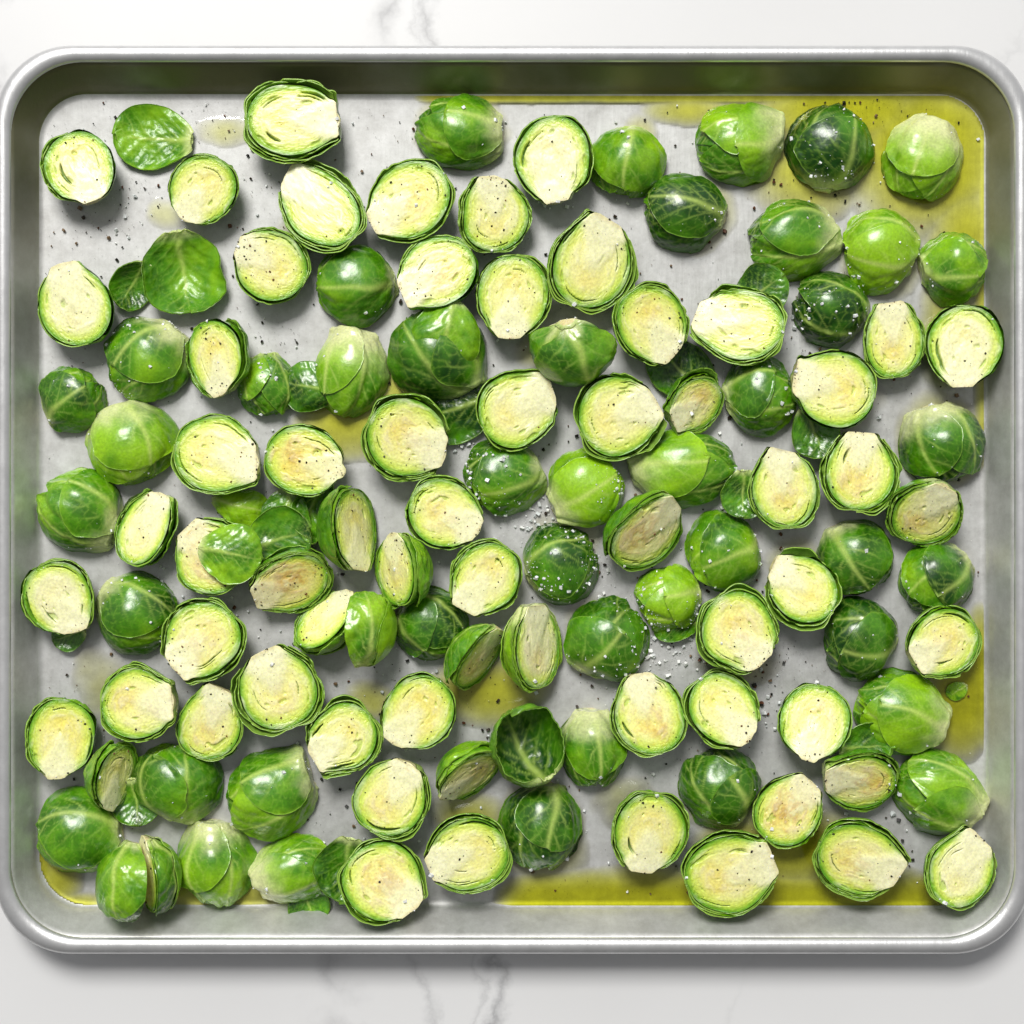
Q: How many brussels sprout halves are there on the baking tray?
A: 109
